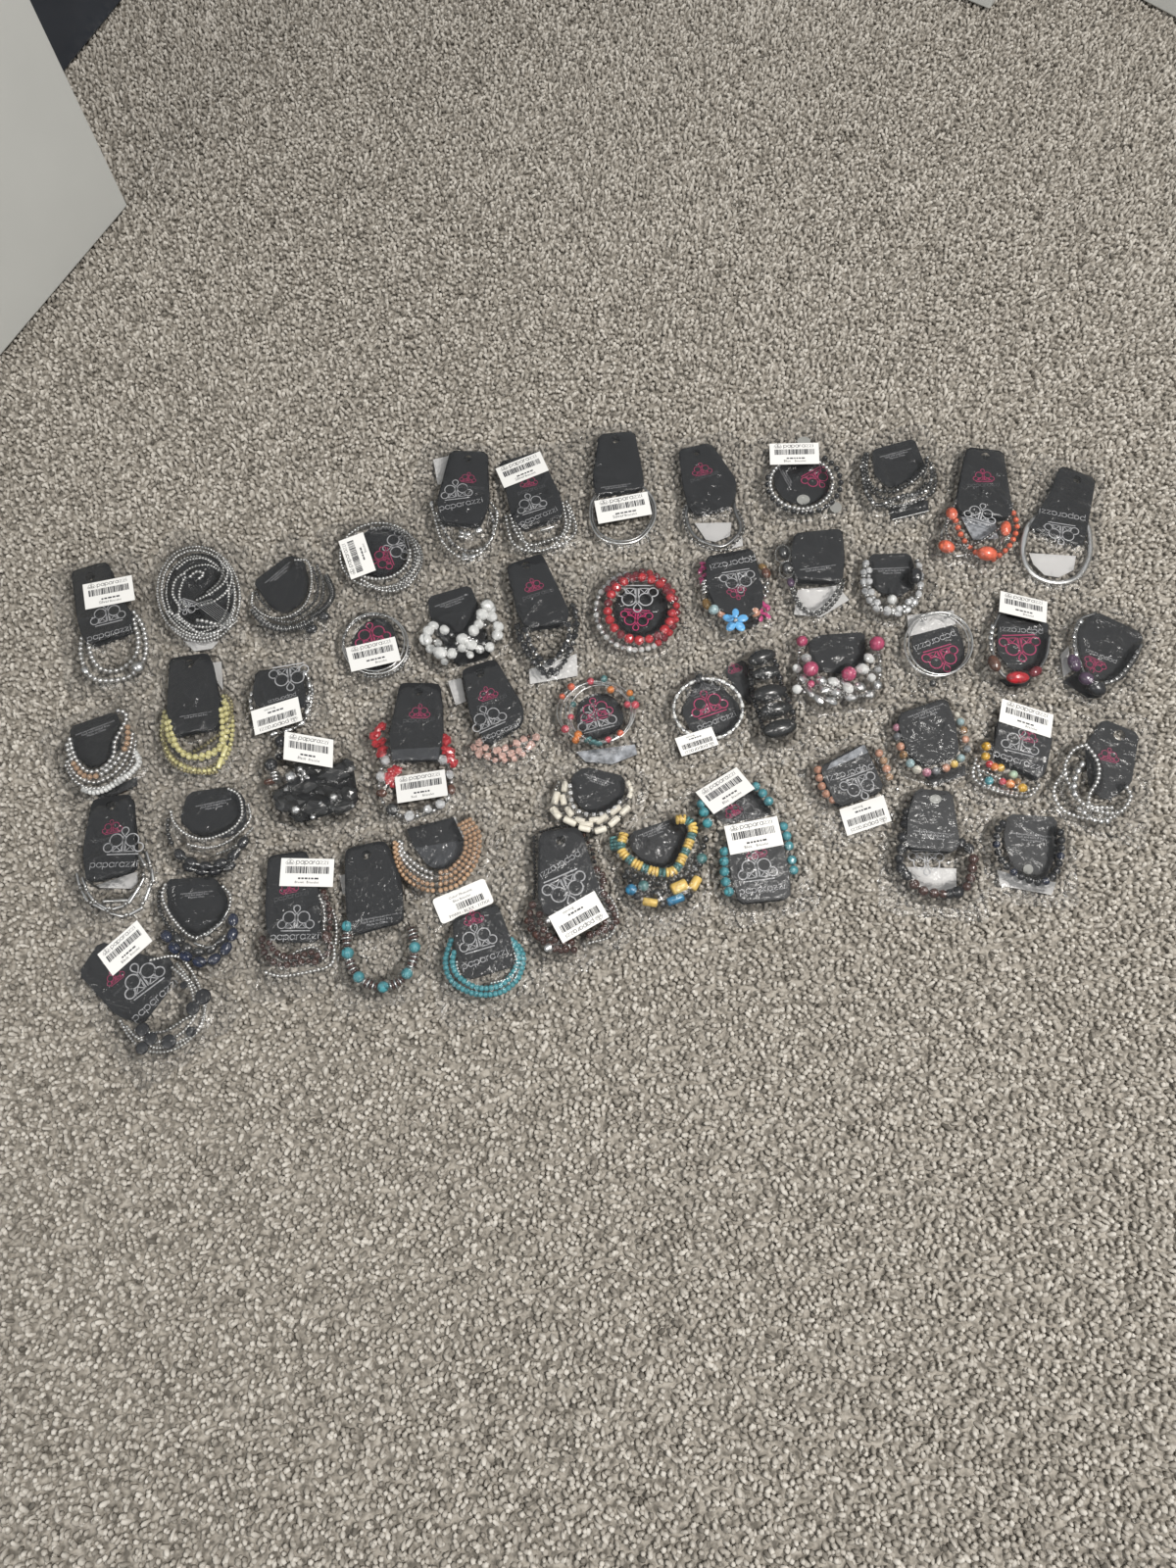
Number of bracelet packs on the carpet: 51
